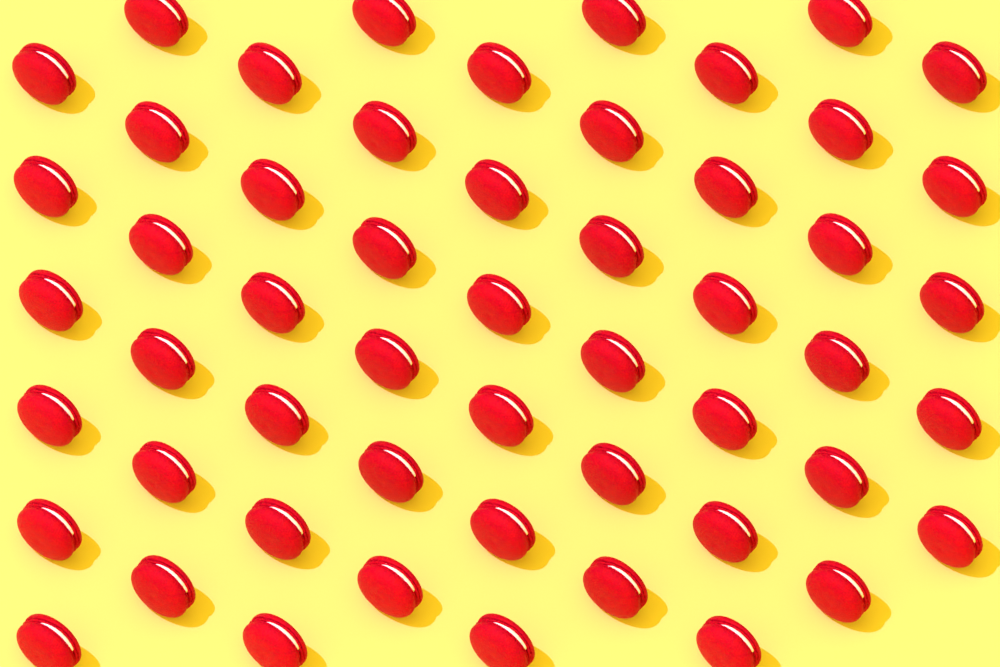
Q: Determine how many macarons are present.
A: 53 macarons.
